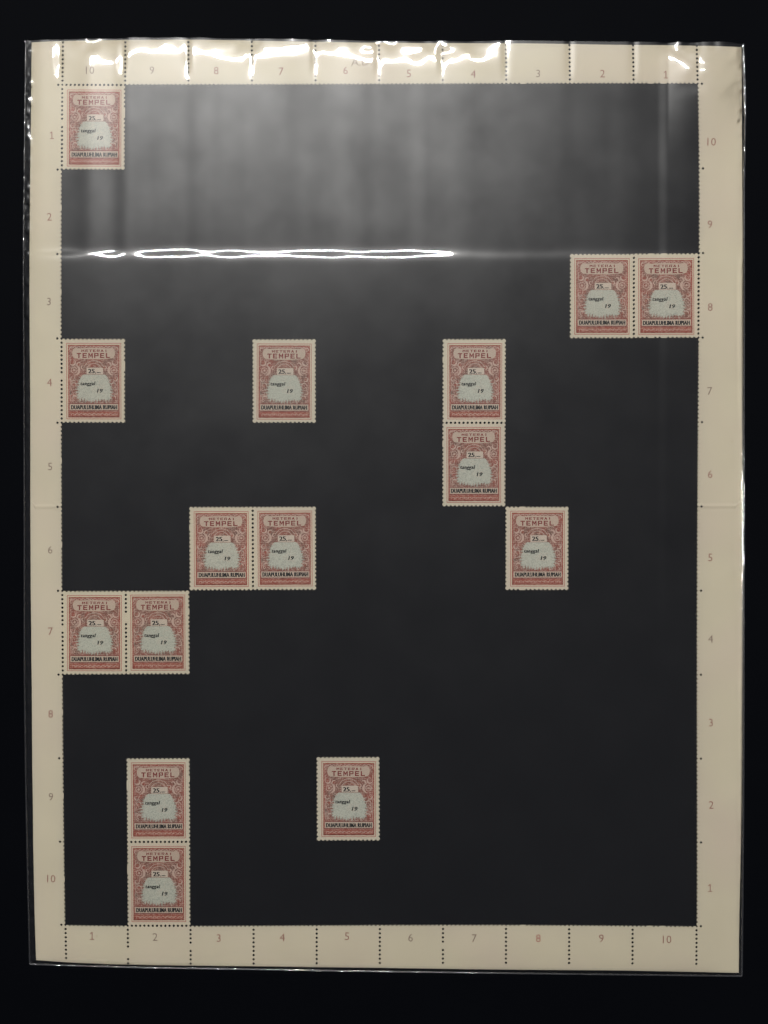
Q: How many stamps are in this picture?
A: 15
